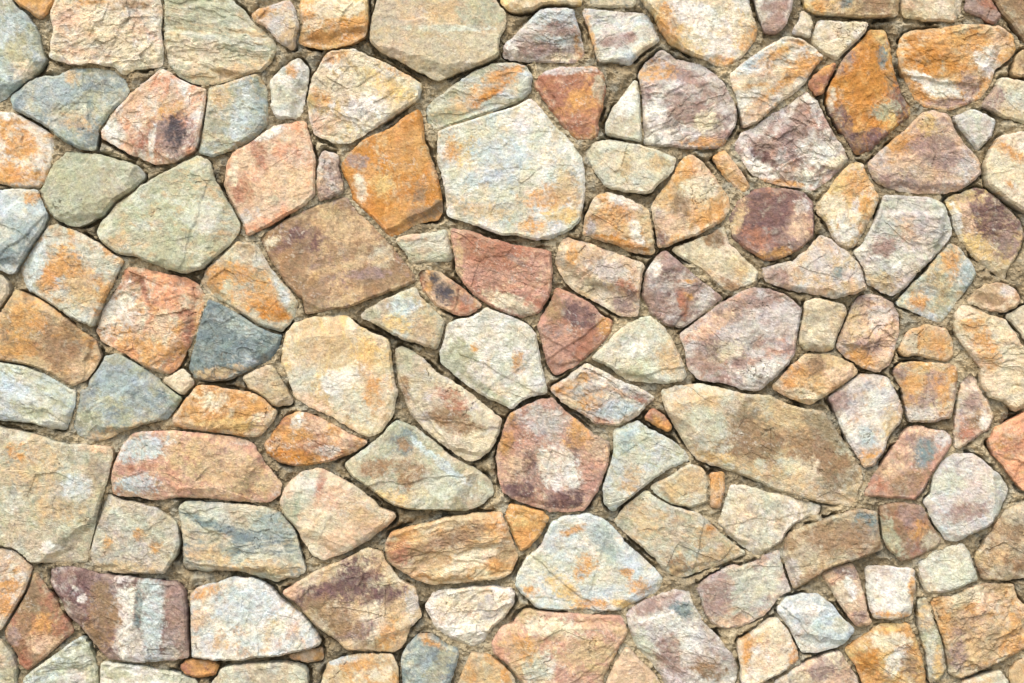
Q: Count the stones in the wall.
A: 146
